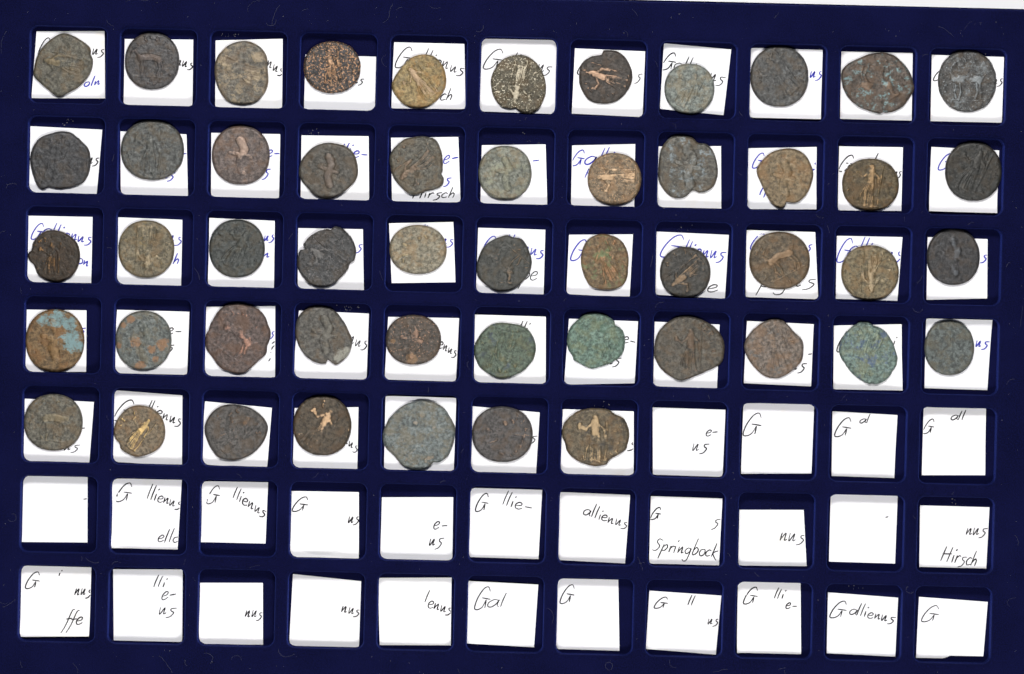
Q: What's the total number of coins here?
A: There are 51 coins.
